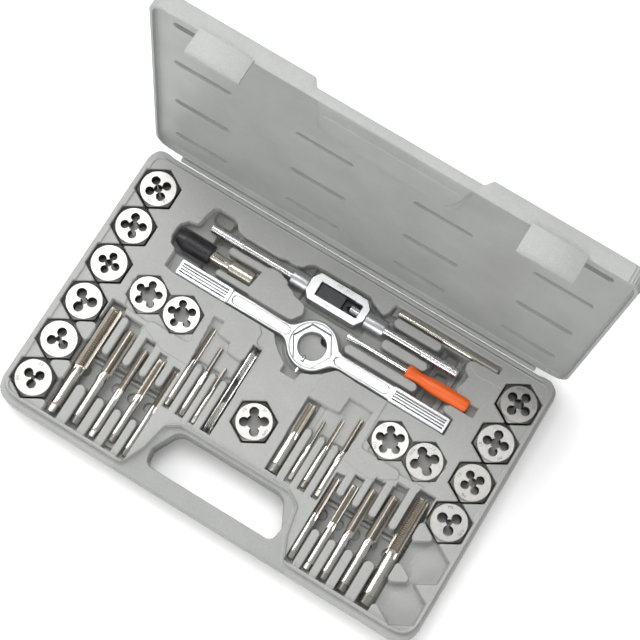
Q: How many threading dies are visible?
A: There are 15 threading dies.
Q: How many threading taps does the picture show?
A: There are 17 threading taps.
